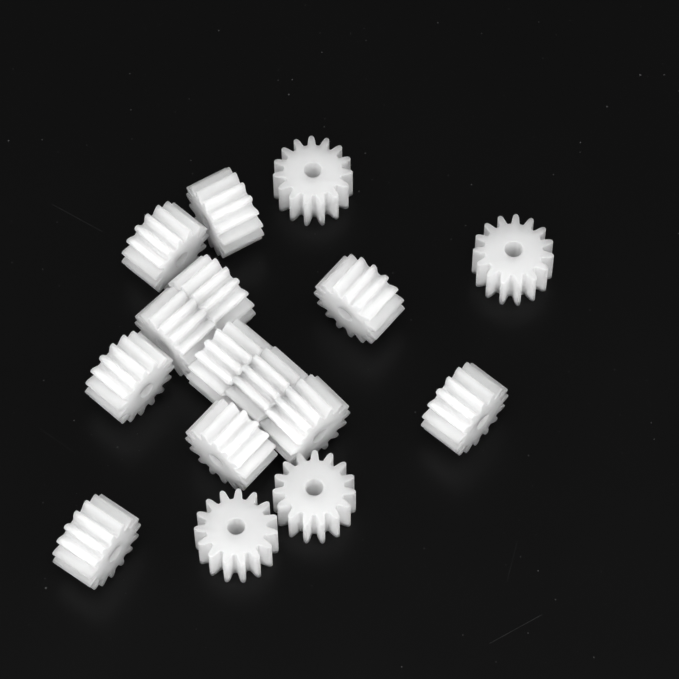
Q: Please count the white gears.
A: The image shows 16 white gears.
